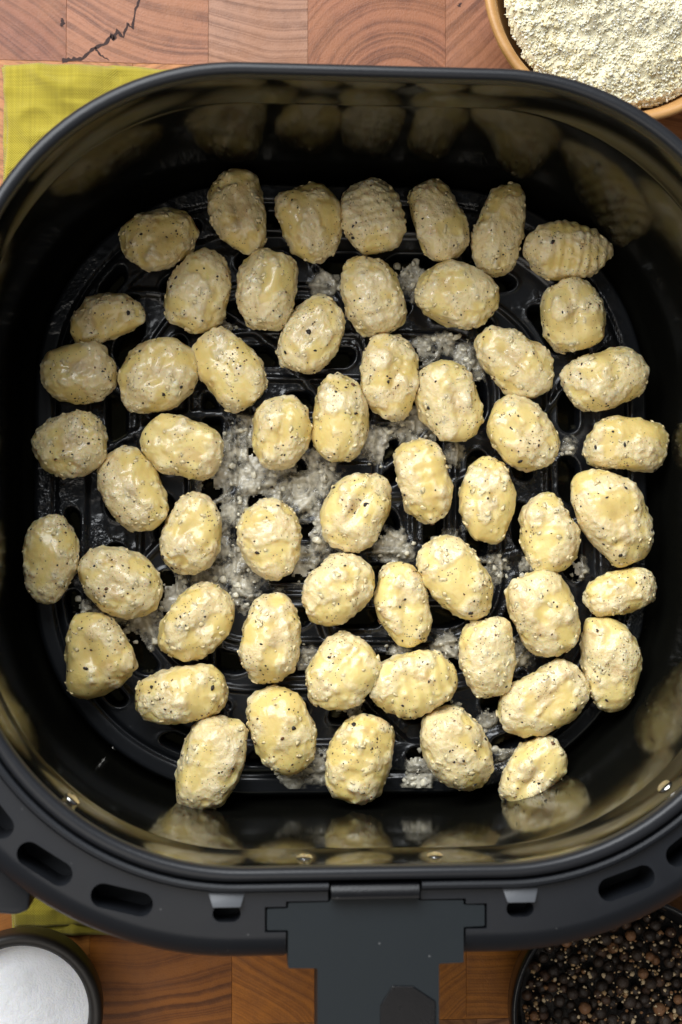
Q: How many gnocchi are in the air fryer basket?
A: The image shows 56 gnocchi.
